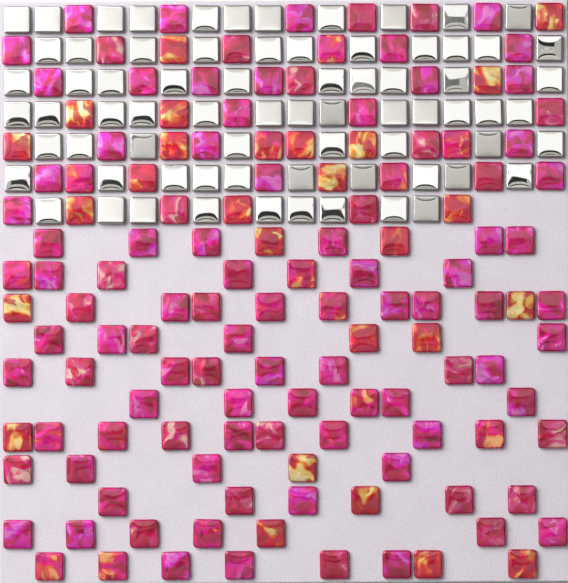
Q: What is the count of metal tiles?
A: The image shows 72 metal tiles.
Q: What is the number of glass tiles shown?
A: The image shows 134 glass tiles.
